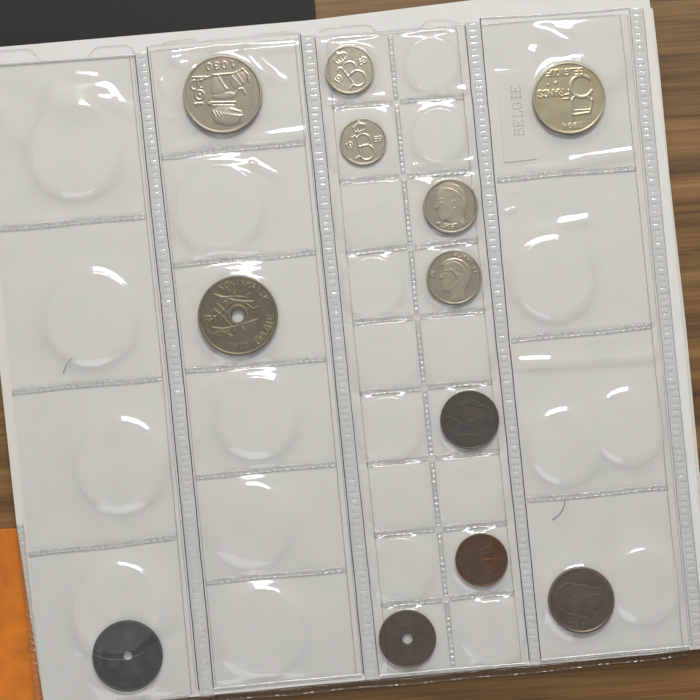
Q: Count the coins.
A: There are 12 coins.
